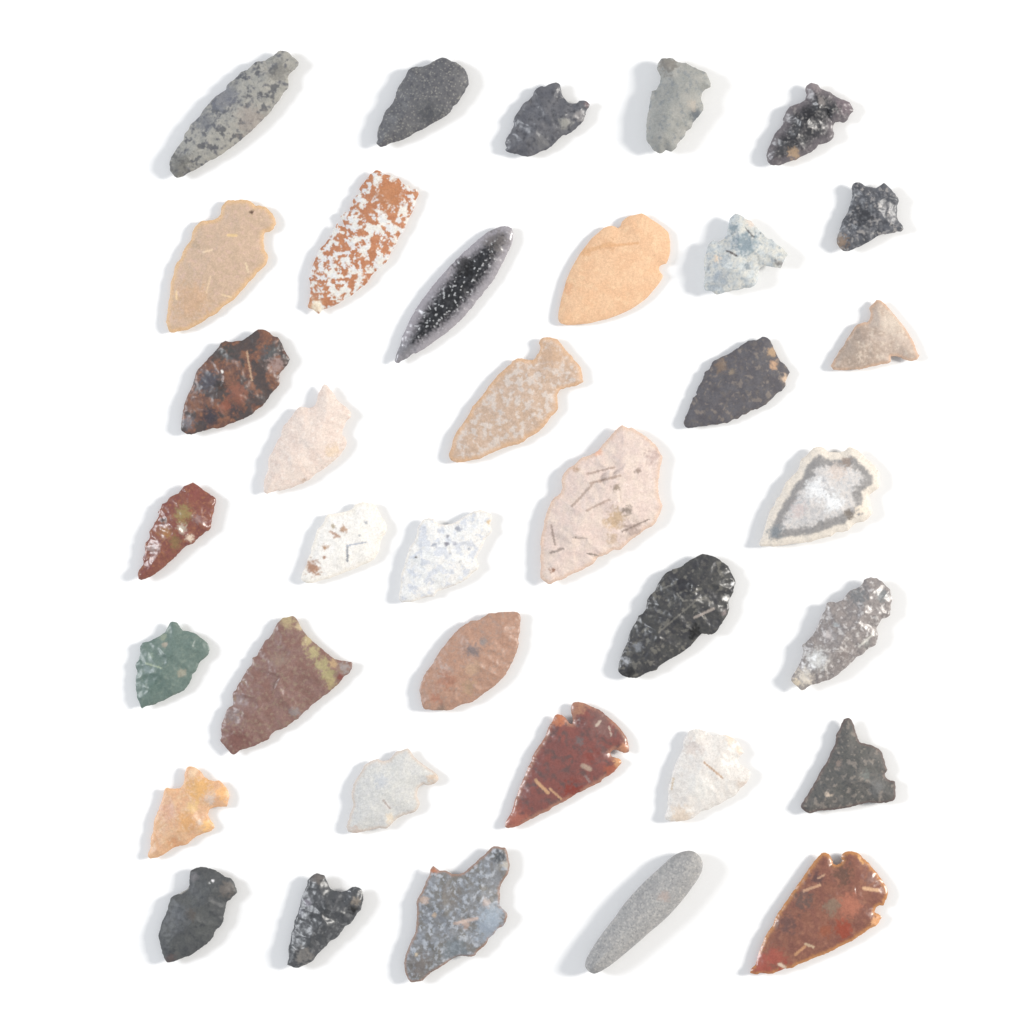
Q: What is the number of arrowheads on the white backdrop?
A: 35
